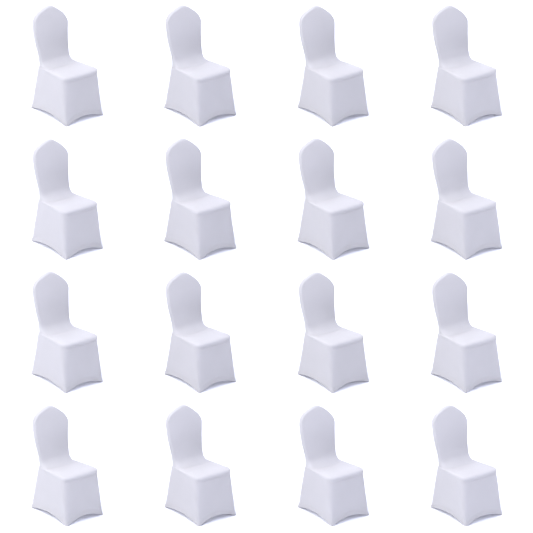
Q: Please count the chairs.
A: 16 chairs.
